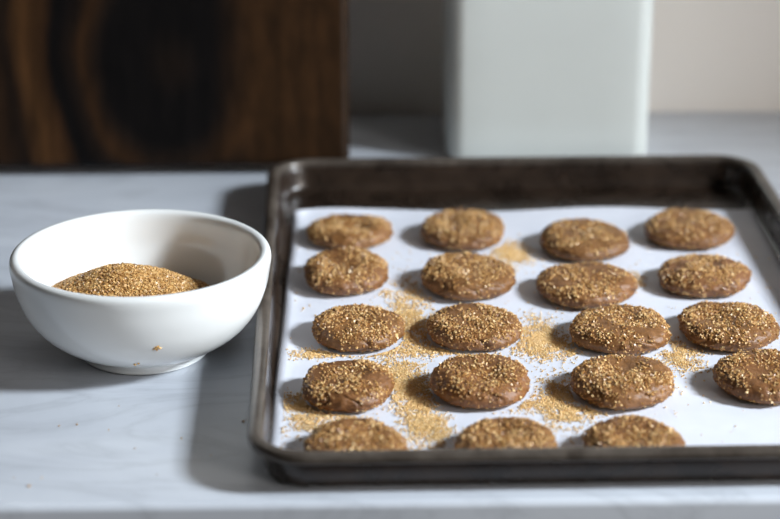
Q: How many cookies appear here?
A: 19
